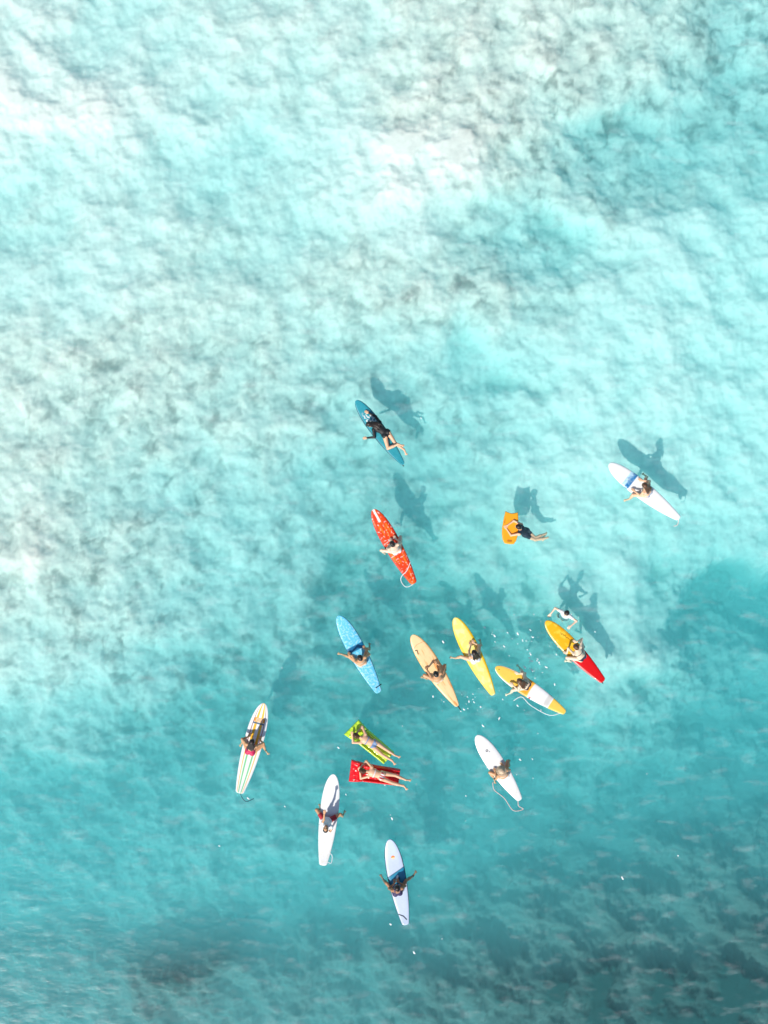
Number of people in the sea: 16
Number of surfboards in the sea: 12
